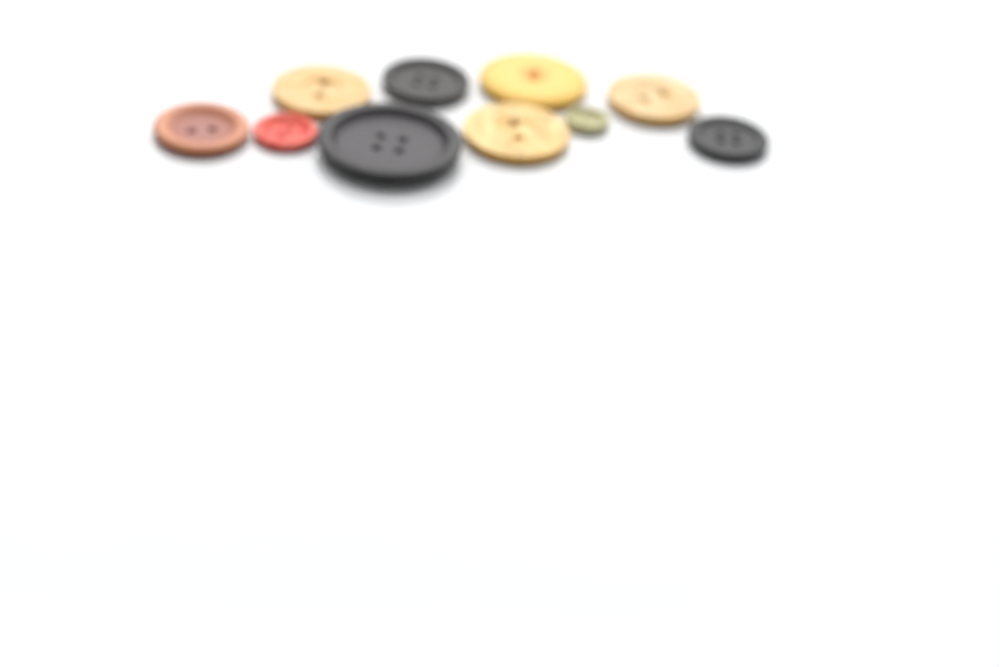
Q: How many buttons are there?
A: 10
